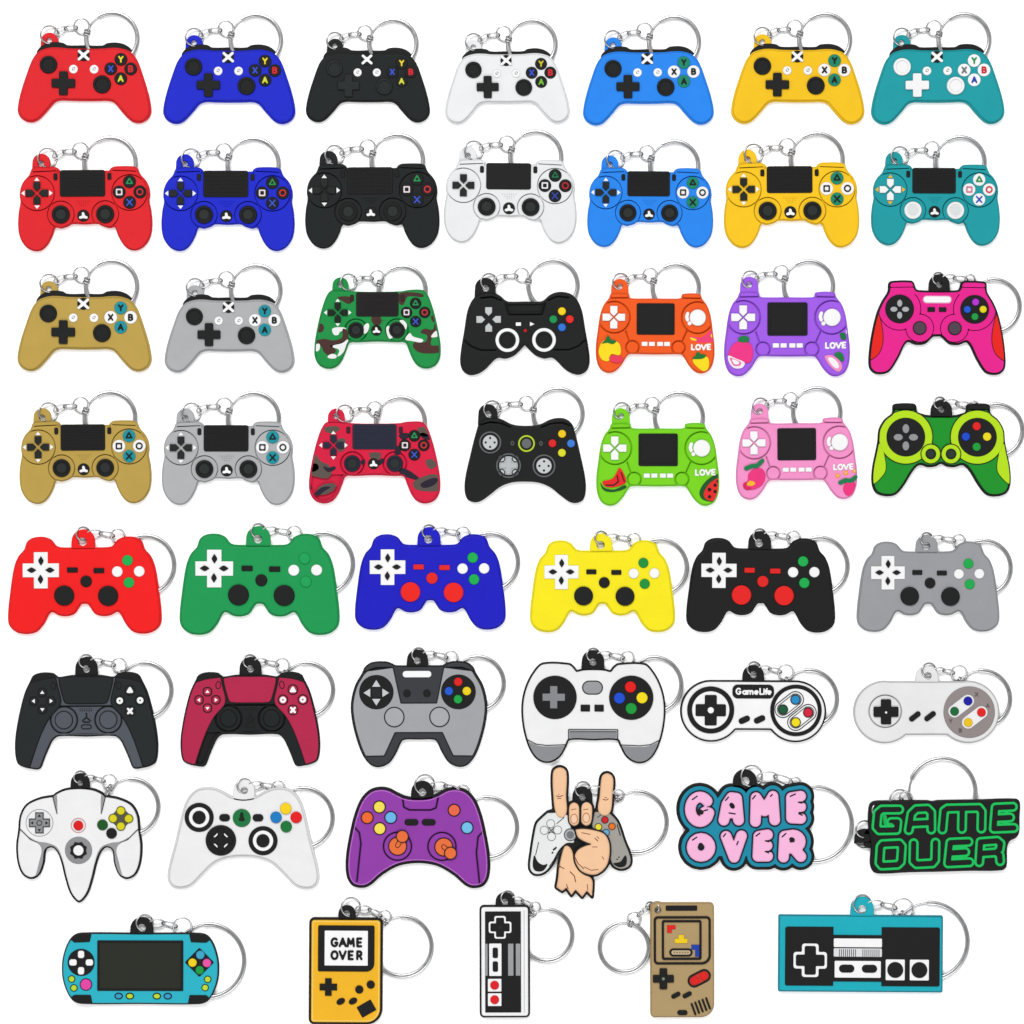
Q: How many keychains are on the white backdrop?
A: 51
